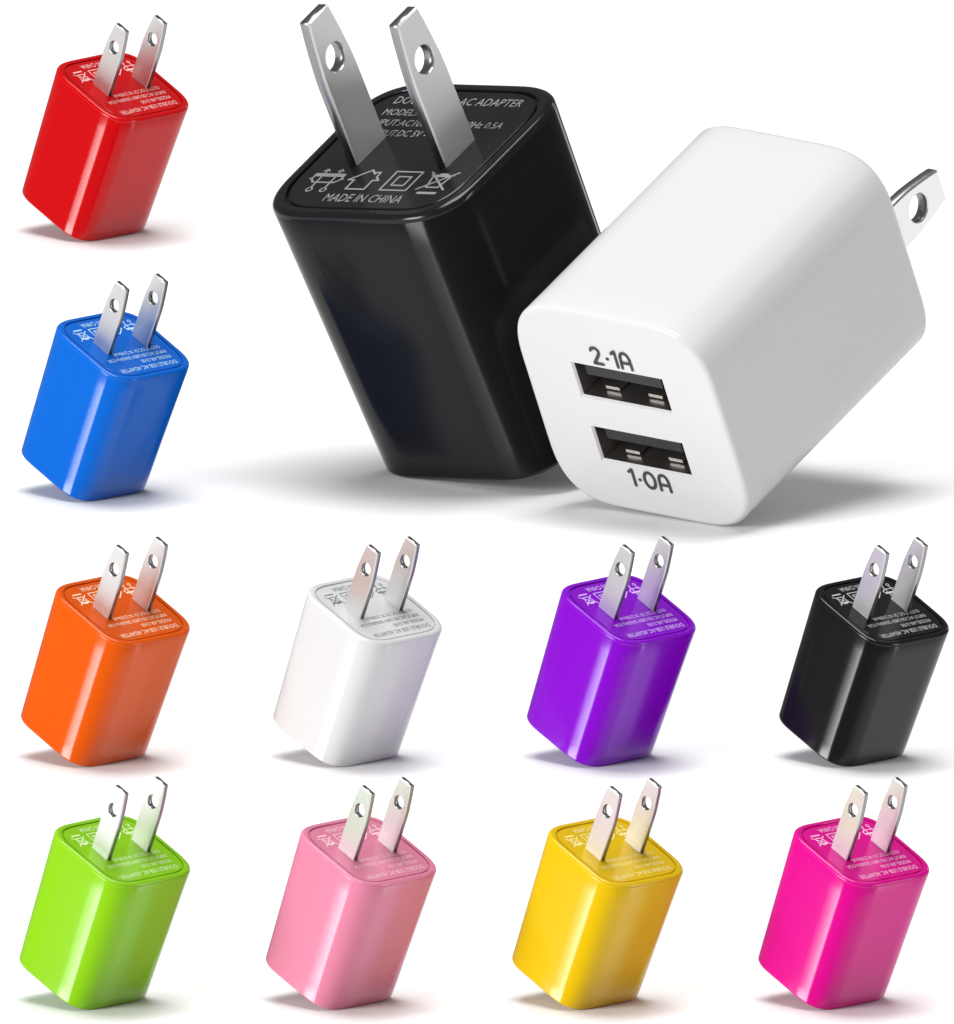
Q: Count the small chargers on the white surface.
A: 10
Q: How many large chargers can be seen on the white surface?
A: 2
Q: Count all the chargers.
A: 12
